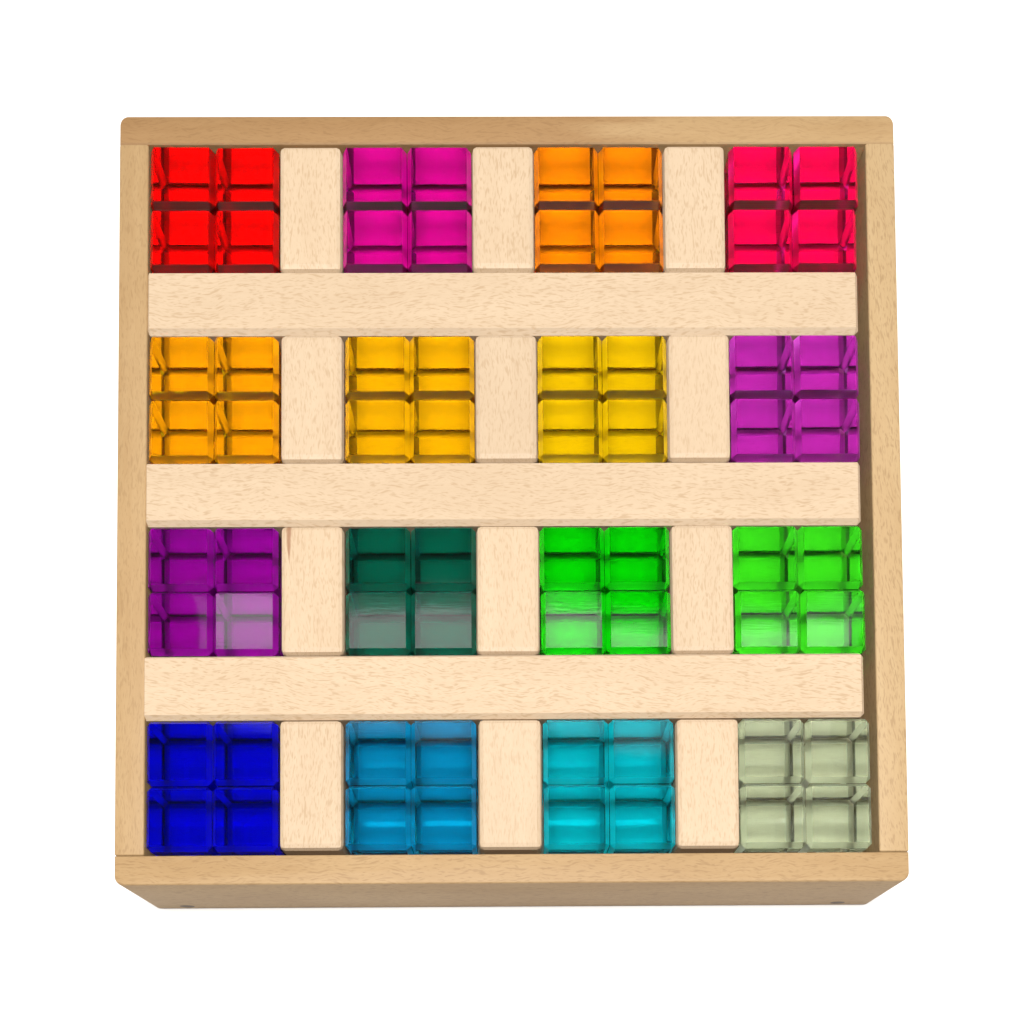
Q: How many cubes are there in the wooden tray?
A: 64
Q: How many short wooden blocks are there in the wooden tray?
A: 12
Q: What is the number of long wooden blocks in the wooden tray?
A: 3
